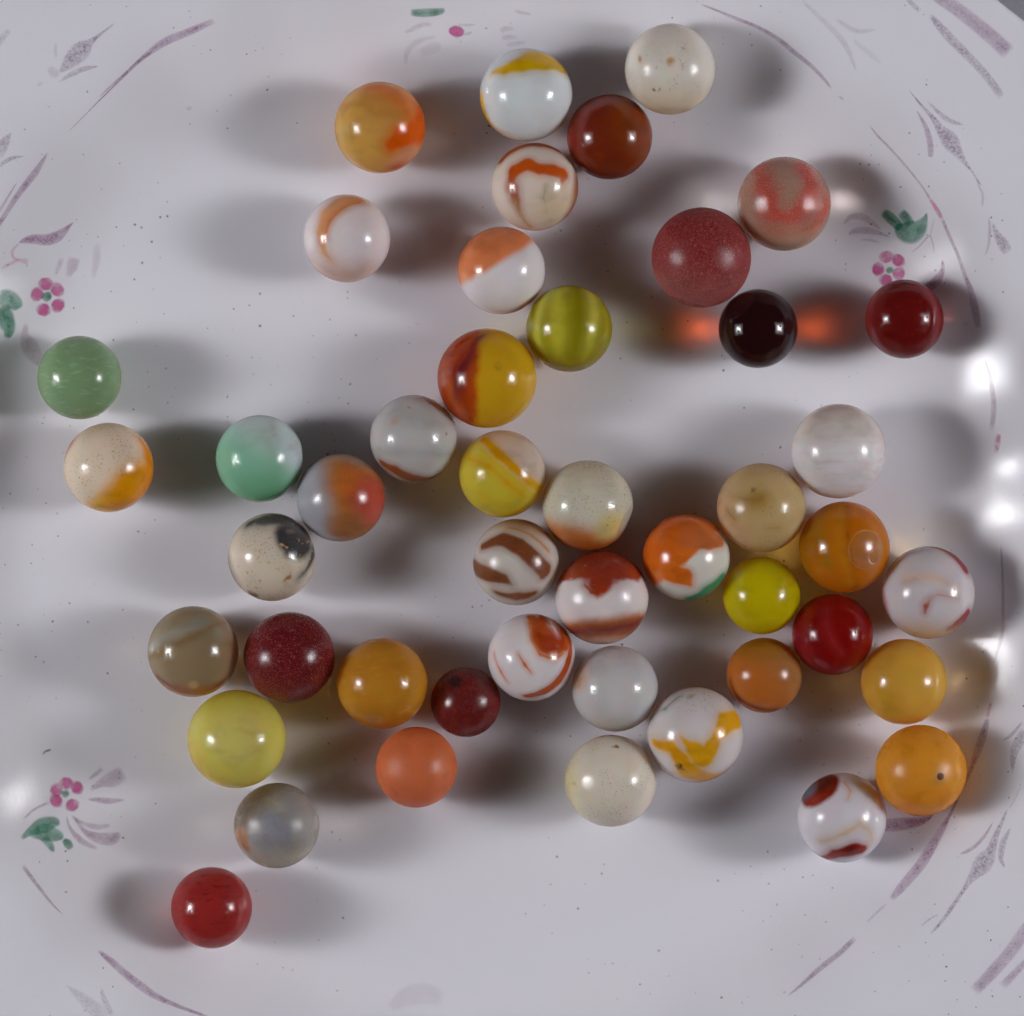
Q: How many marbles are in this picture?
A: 46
